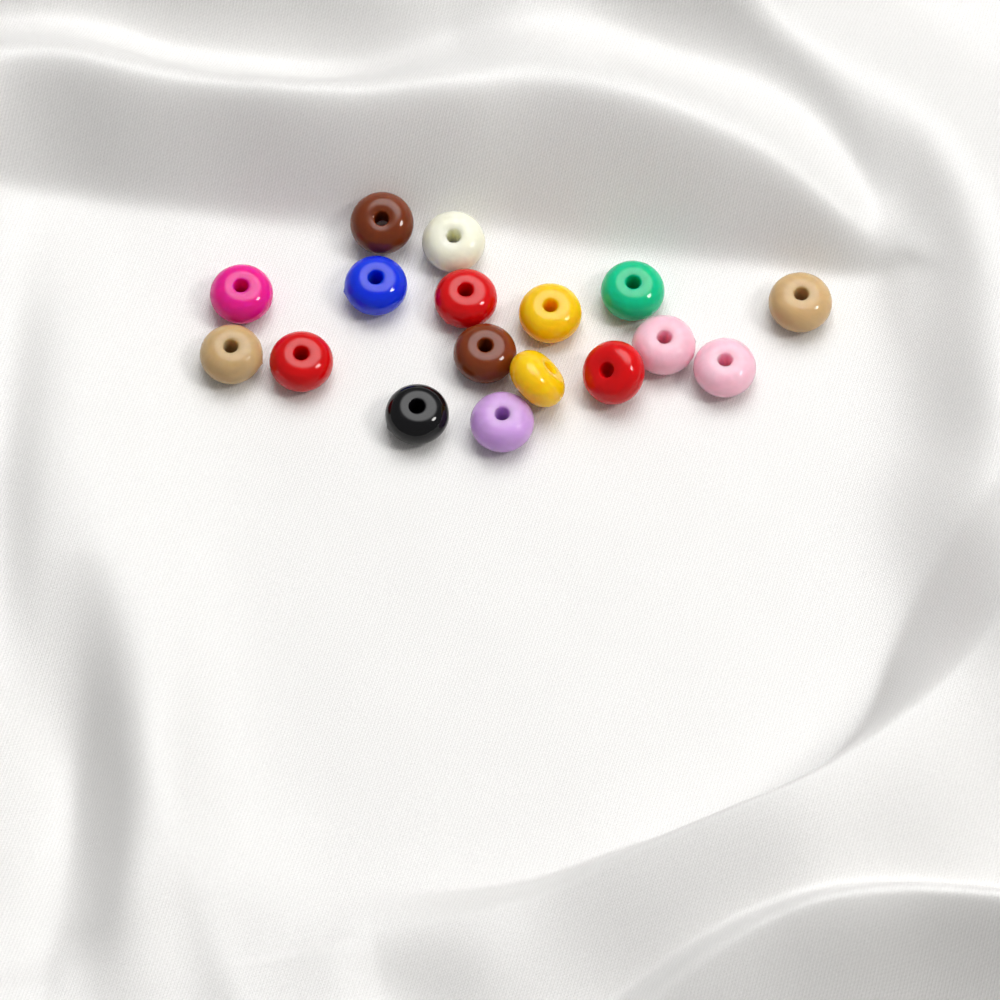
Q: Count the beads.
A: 17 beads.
